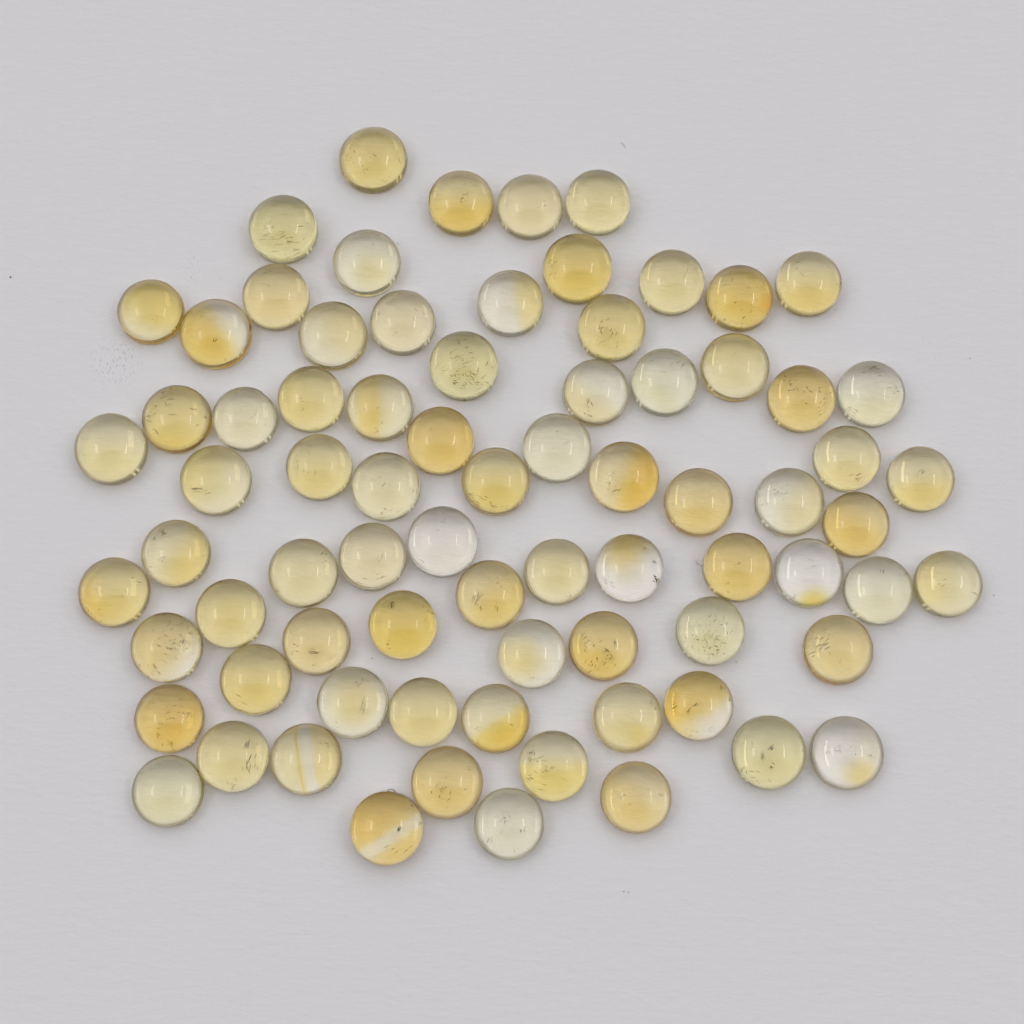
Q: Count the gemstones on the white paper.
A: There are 77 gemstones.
